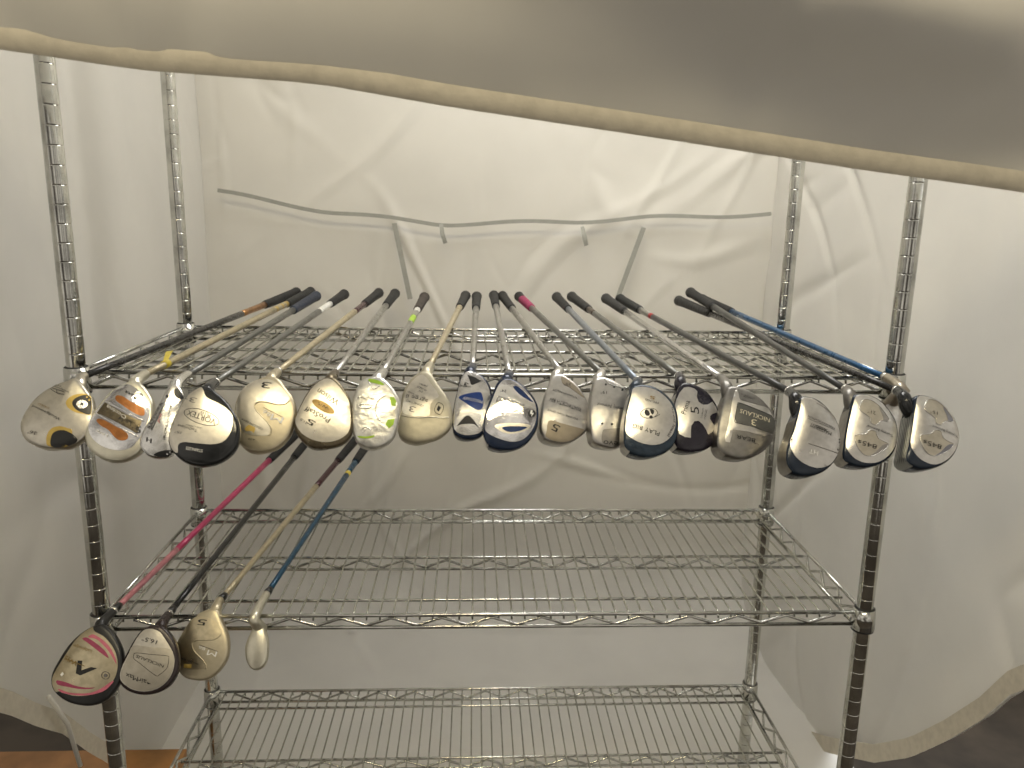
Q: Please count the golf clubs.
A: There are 23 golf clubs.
